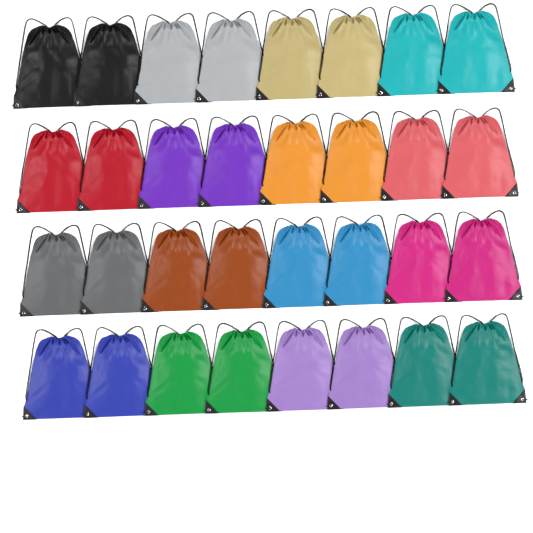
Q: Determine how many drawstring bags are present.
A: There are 32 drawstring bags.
